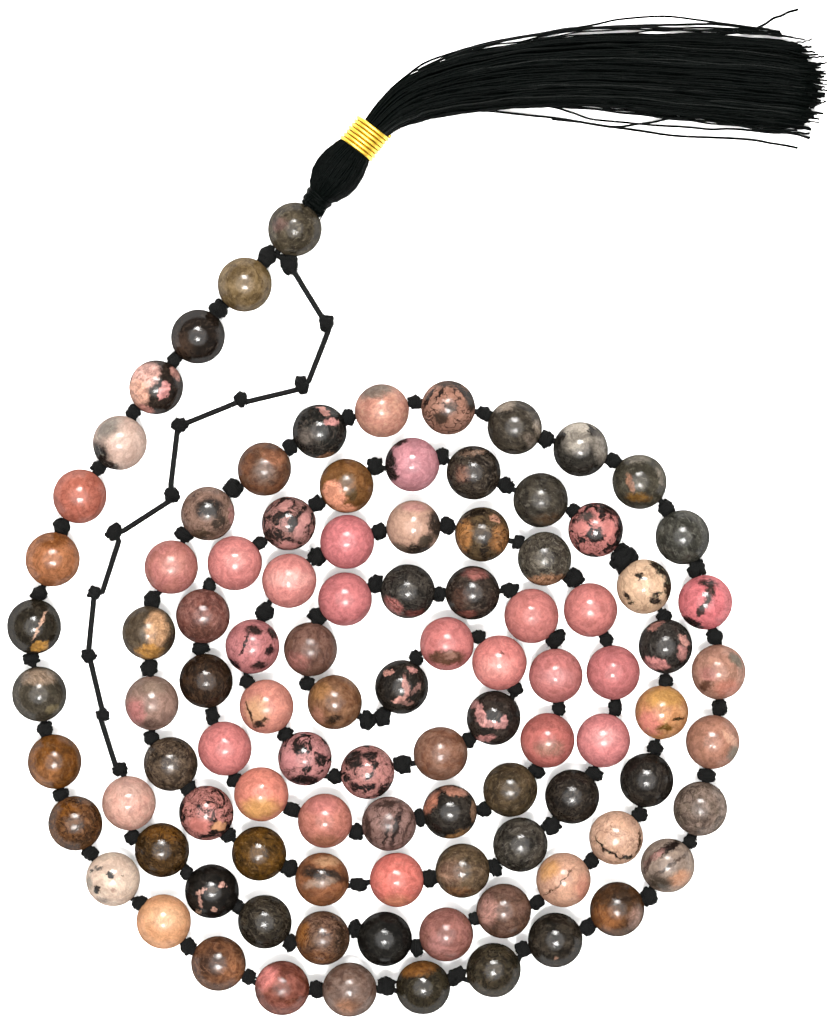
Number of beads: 99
